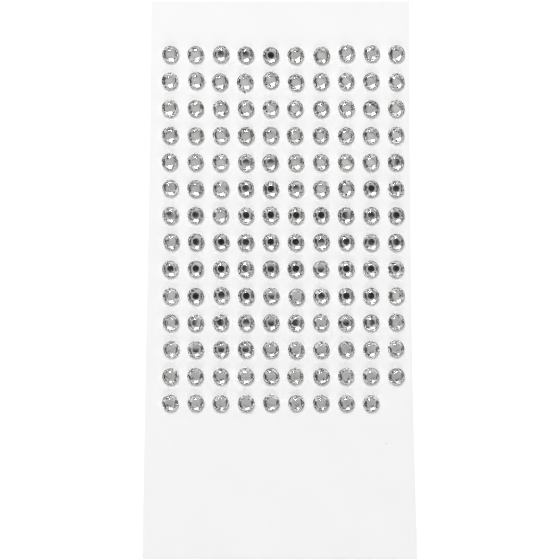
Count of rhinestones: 139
